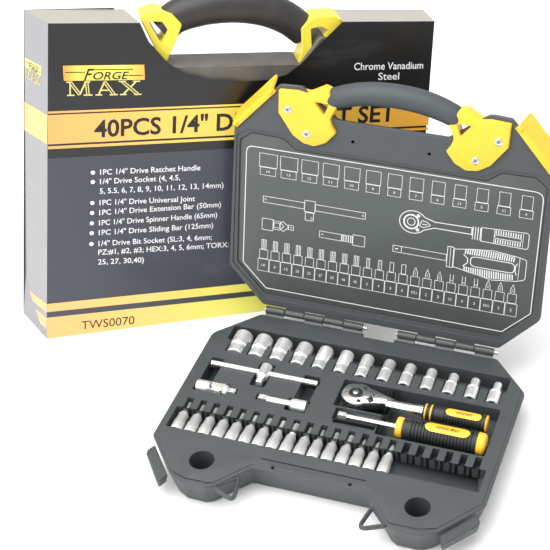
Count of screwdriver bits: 16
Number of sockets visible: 13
